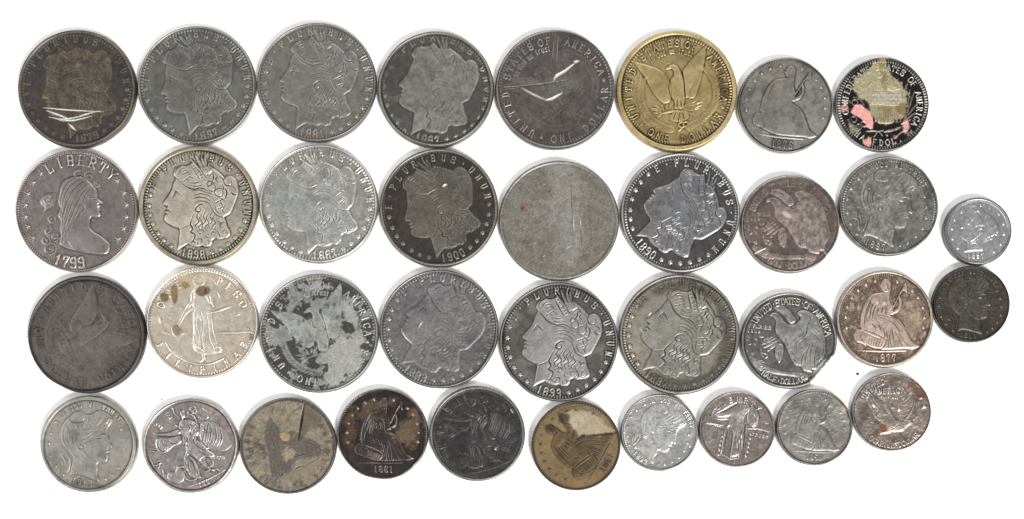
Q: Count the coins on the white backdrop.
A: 36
